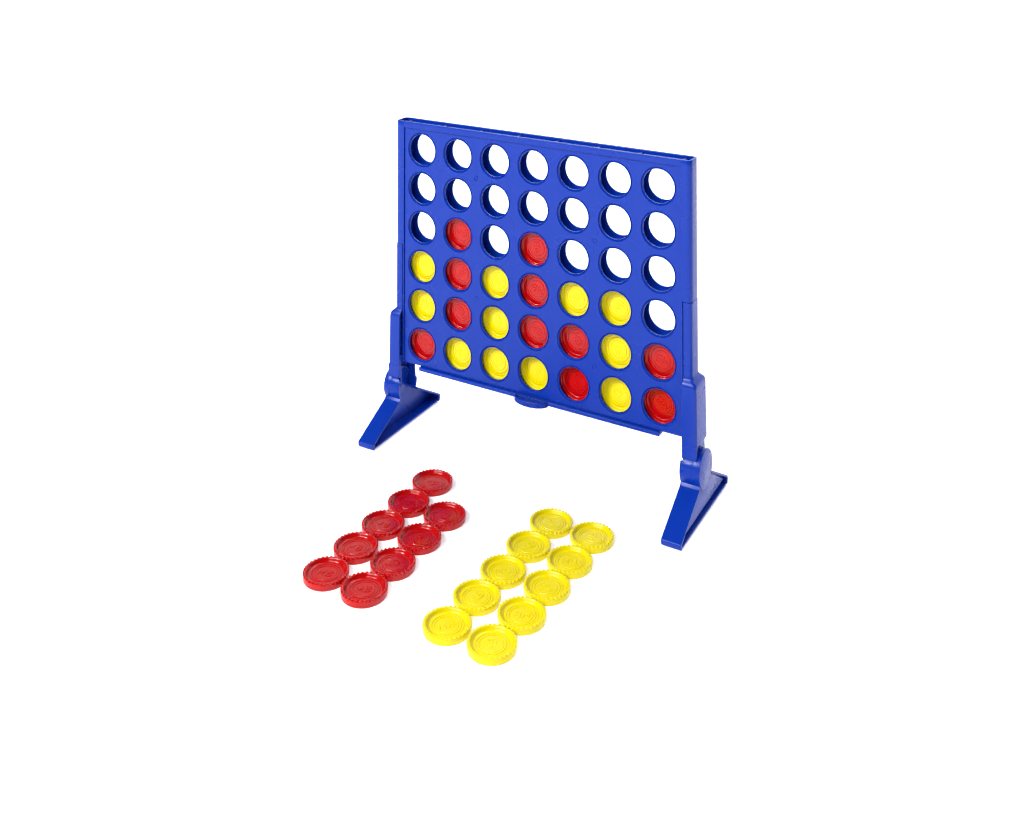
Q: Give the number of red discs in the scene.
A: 20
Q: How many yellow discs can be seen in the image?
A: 21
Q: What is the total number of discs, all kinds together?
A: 41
